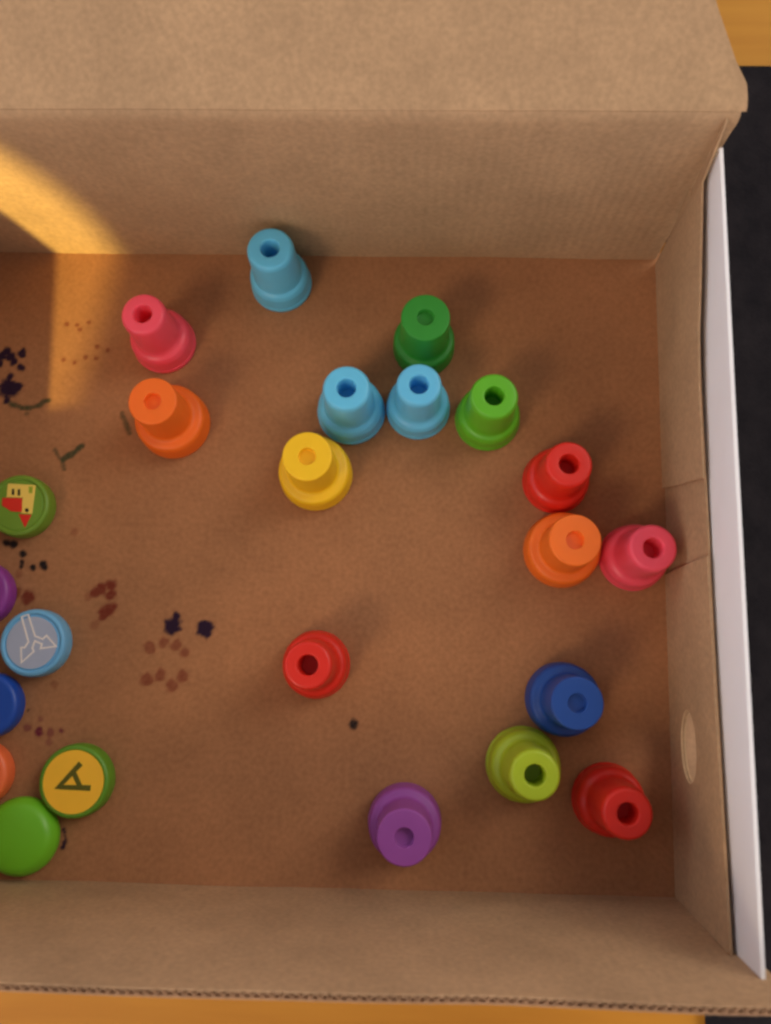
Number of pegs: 16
